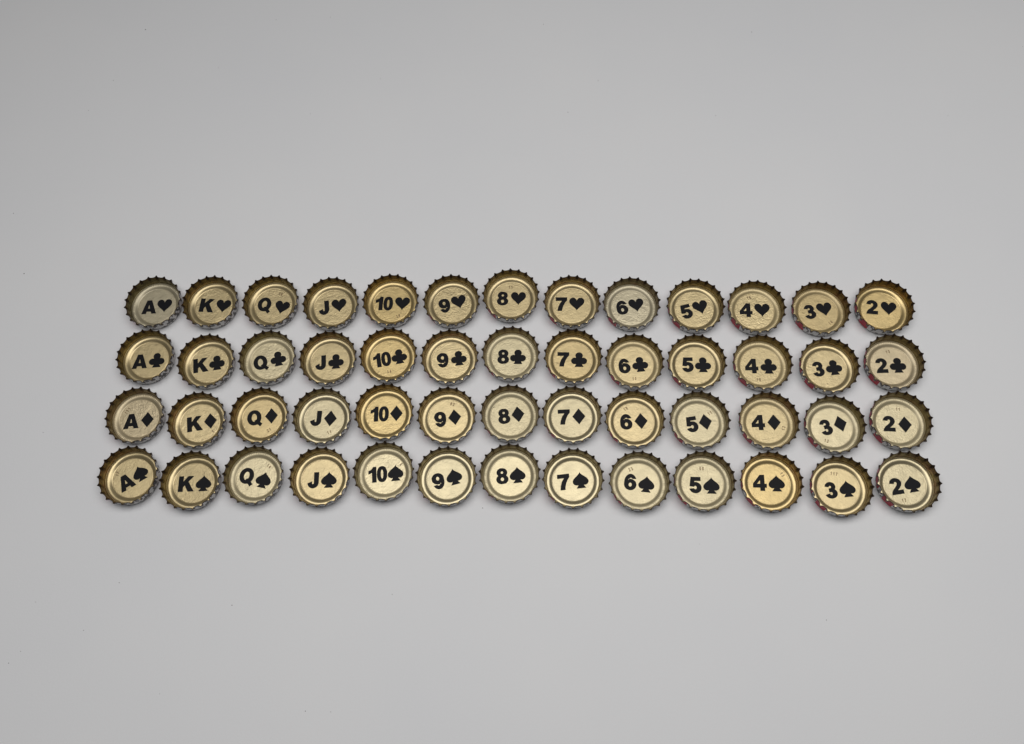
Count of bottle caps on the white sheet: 52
